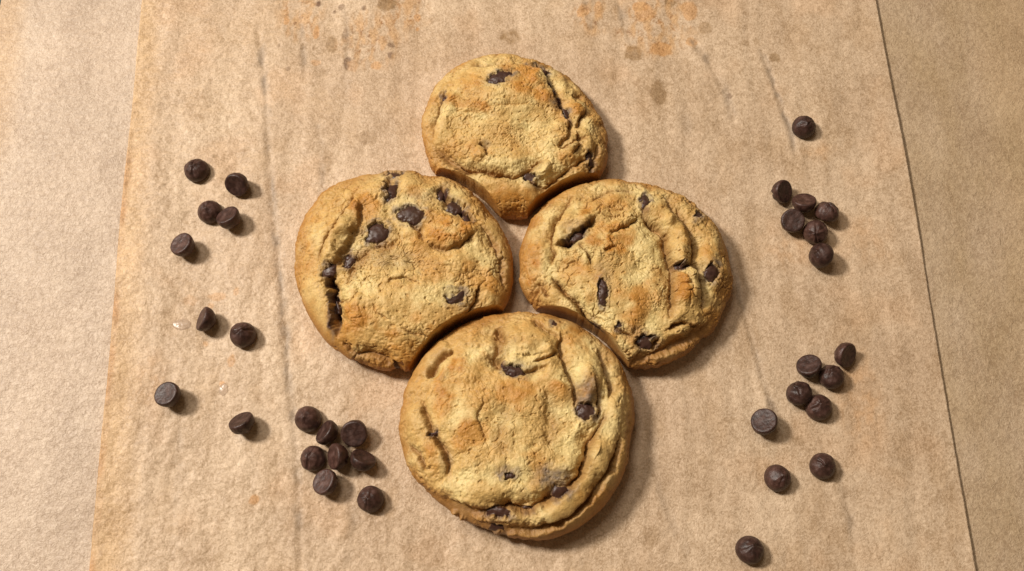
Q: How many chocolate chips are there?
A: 33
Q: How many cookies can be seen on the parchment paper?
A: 4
